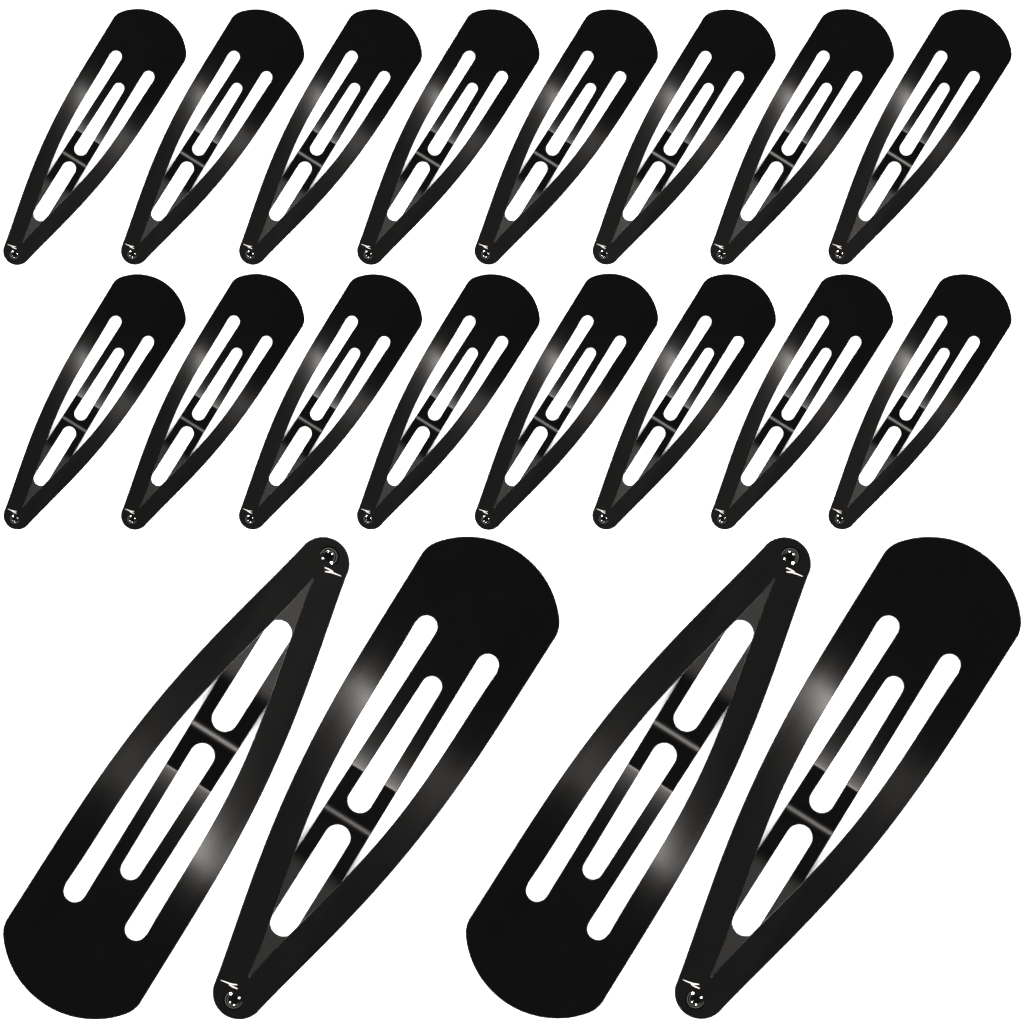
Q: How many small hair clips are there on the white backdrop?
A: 16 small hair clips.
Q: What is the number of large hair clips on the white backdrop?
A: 4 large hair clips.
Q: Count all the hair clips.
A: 20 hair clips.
